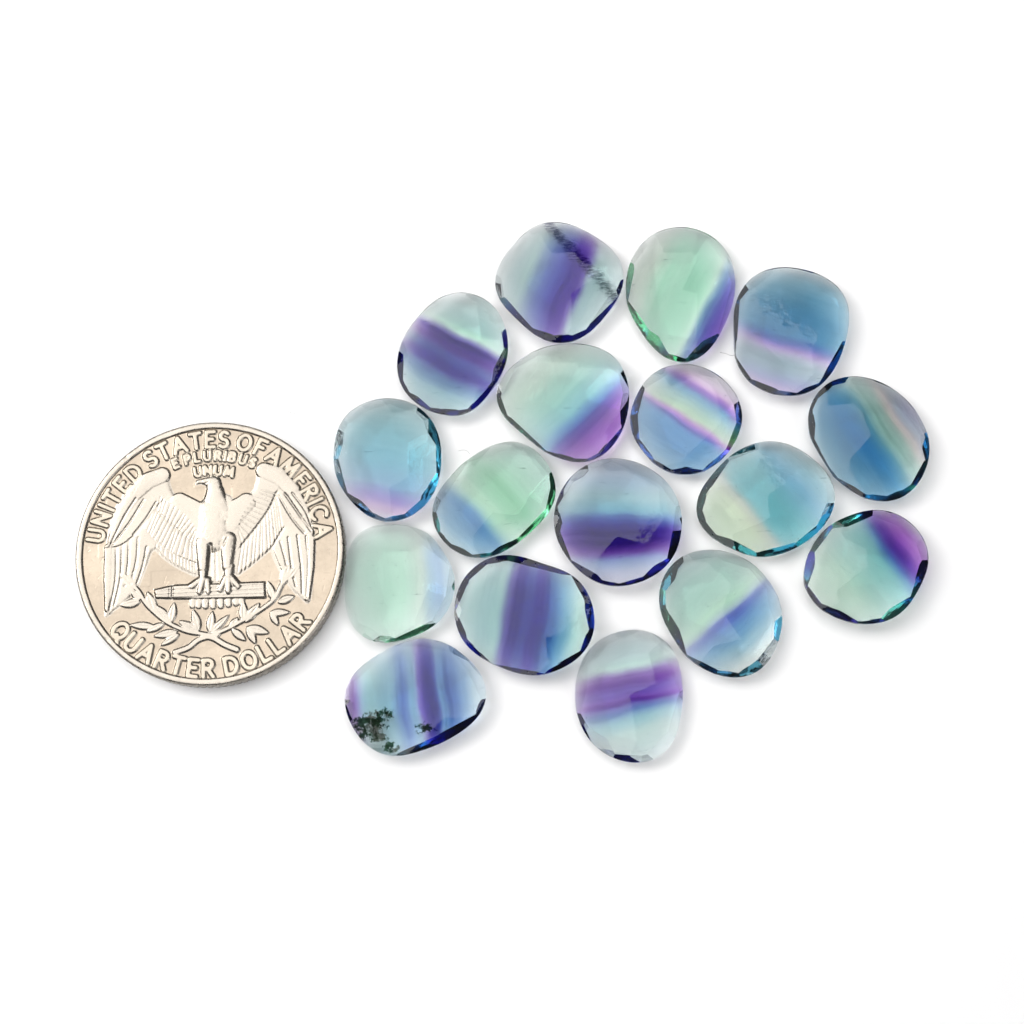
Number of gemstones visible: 17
